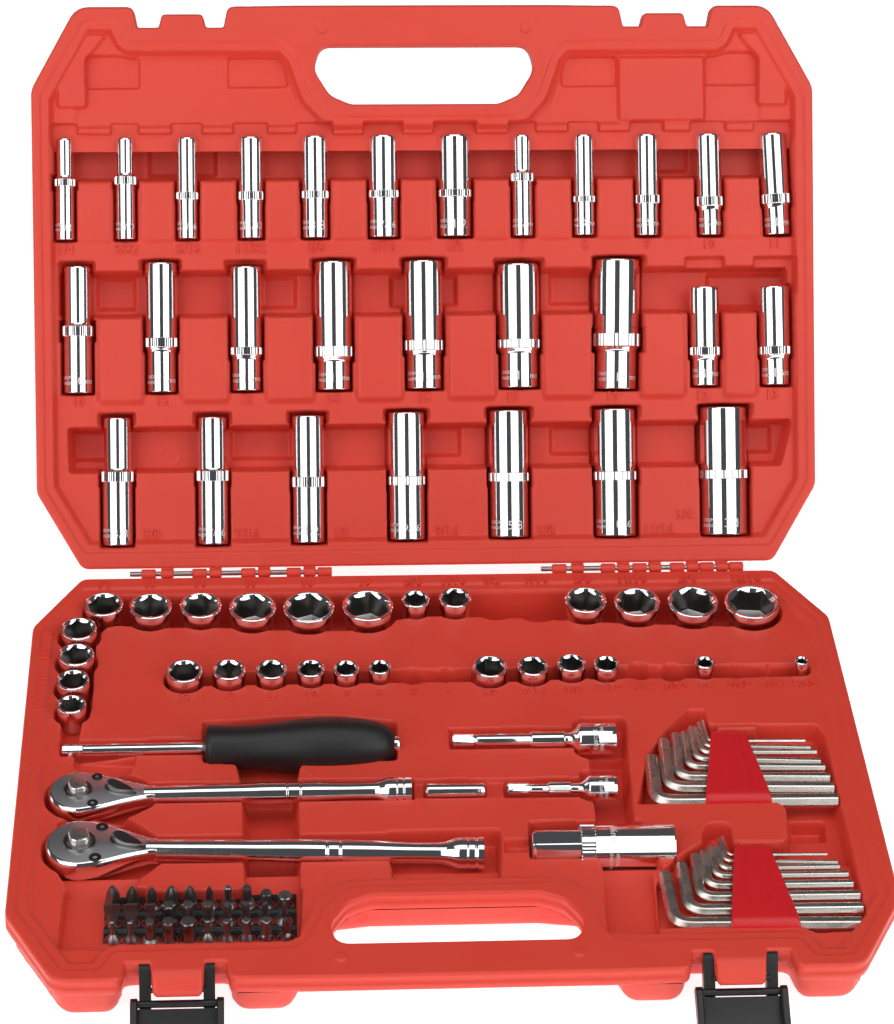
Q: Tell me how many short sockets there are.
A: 28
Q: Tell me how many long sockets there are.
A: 29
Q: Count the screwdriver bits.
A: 30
